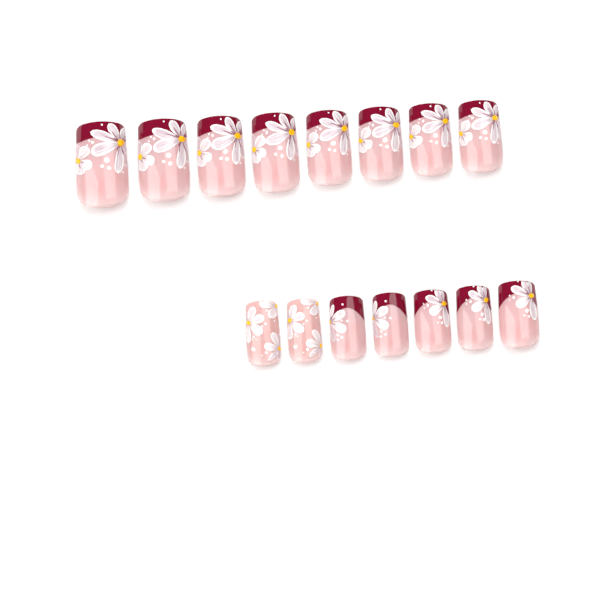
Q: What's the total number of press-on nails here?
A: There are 15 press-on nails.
